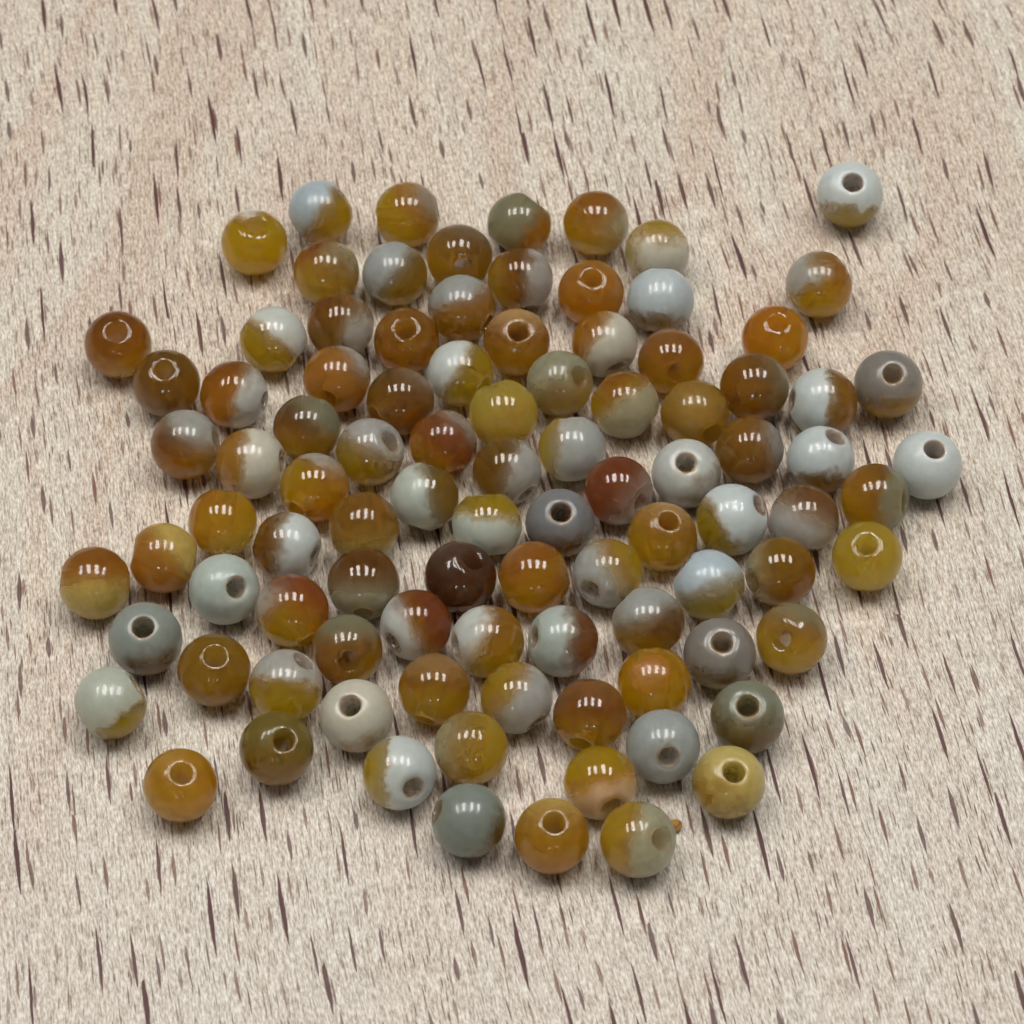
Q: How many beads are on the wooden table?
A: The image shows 96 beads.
